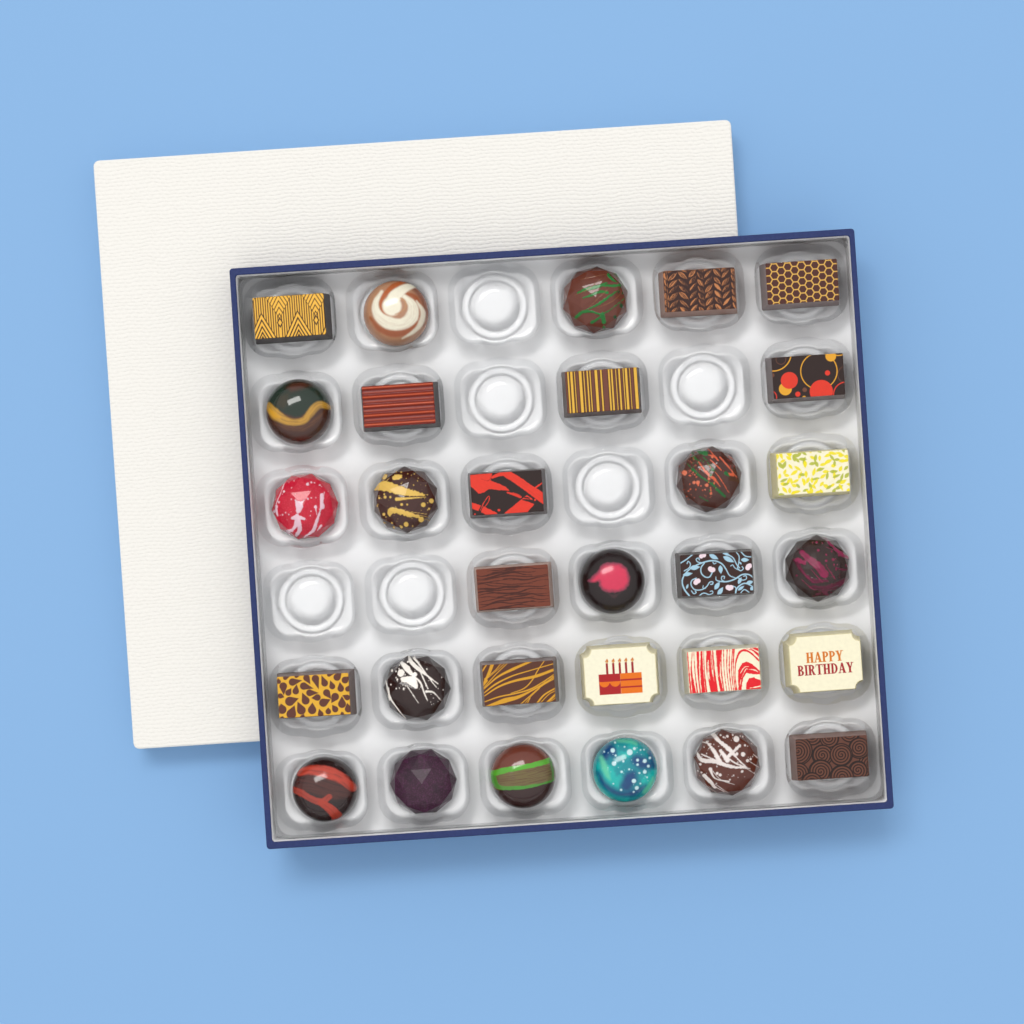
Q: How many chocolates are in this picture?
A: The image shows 30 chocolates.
